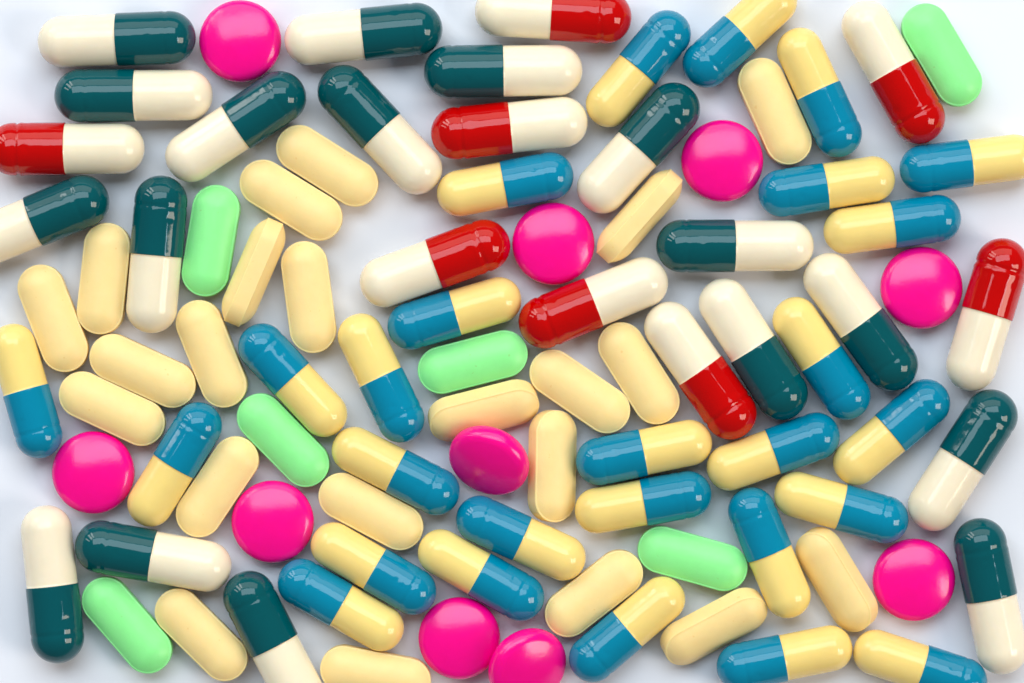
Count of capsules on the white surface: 52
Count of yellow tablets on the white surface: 22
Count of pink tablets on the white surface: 10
